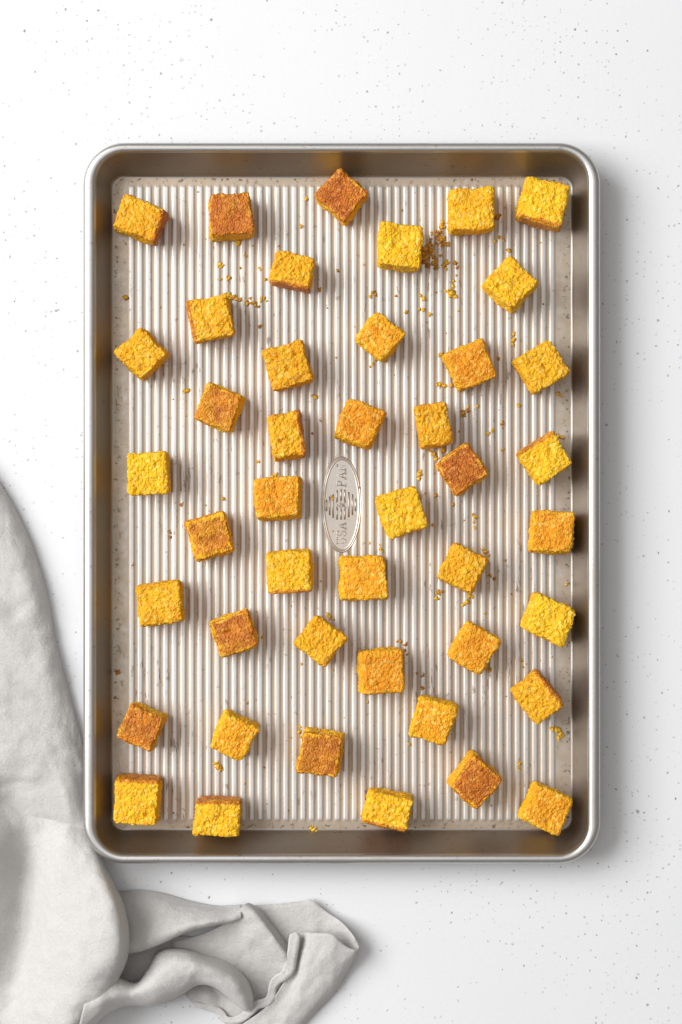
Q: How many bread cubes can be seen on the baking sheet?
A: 44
